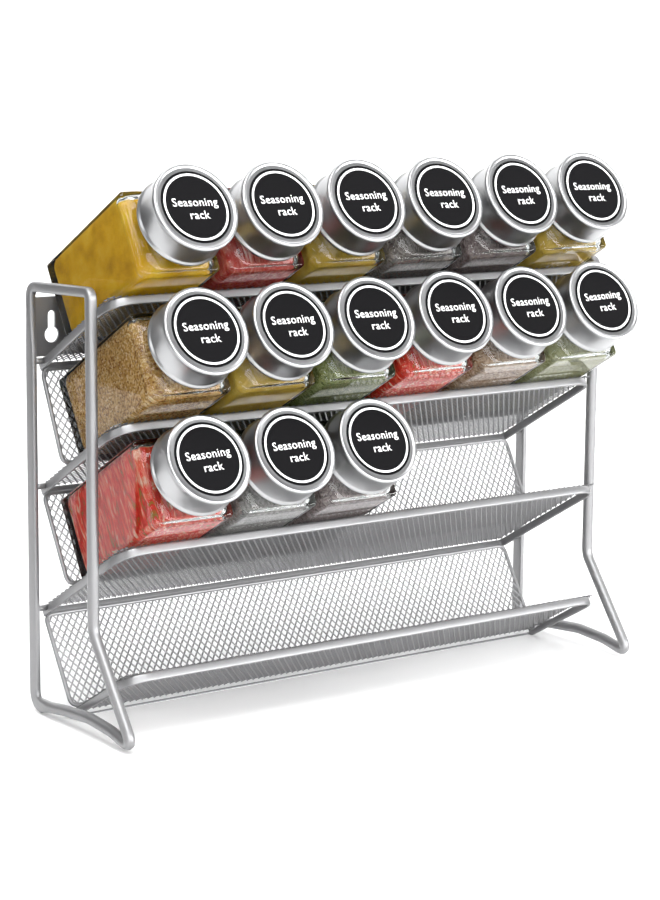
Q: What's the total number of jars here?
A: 15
